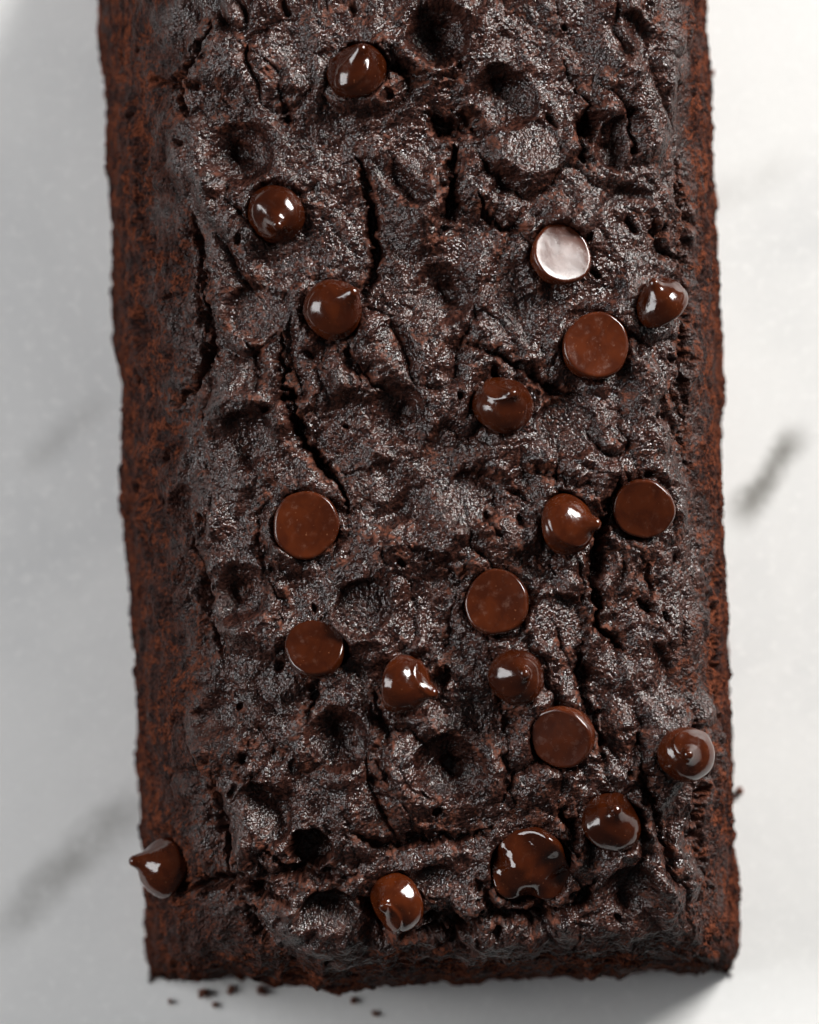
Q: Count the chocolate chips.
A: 20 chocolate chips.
